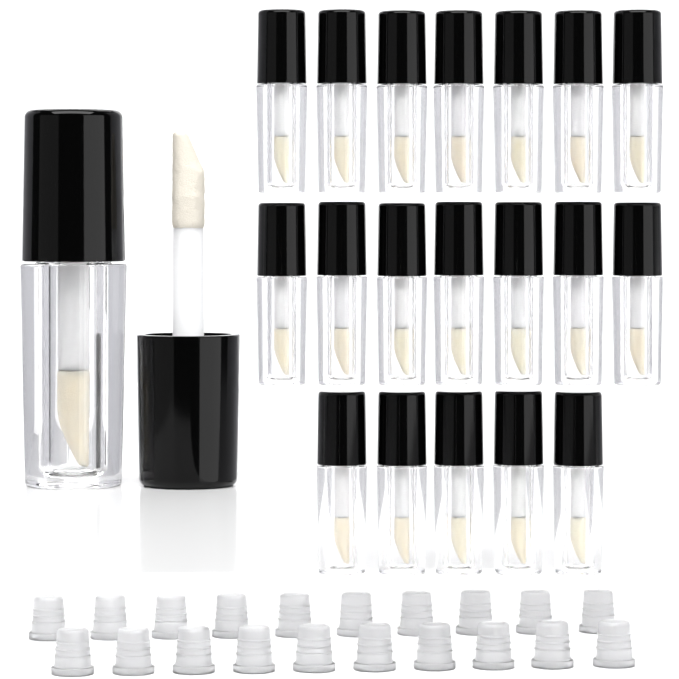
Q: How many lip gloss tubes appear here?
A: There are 20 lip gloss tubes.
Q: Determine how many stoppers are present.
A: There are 20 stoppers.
